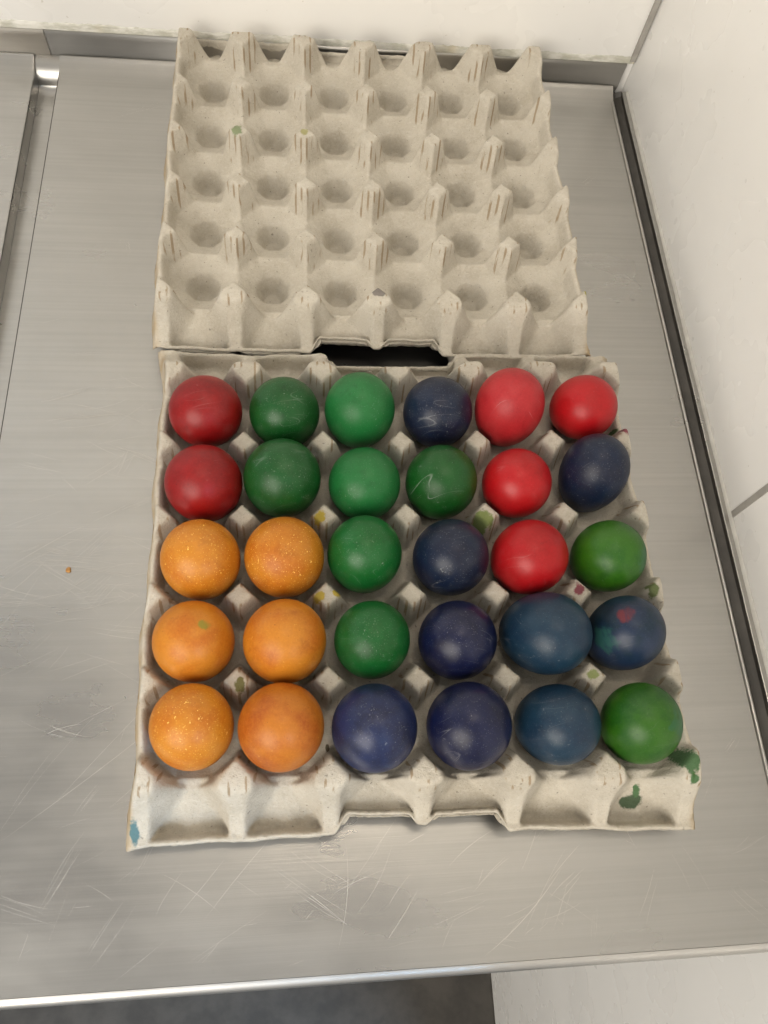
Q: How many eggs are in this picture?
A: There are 30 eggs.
